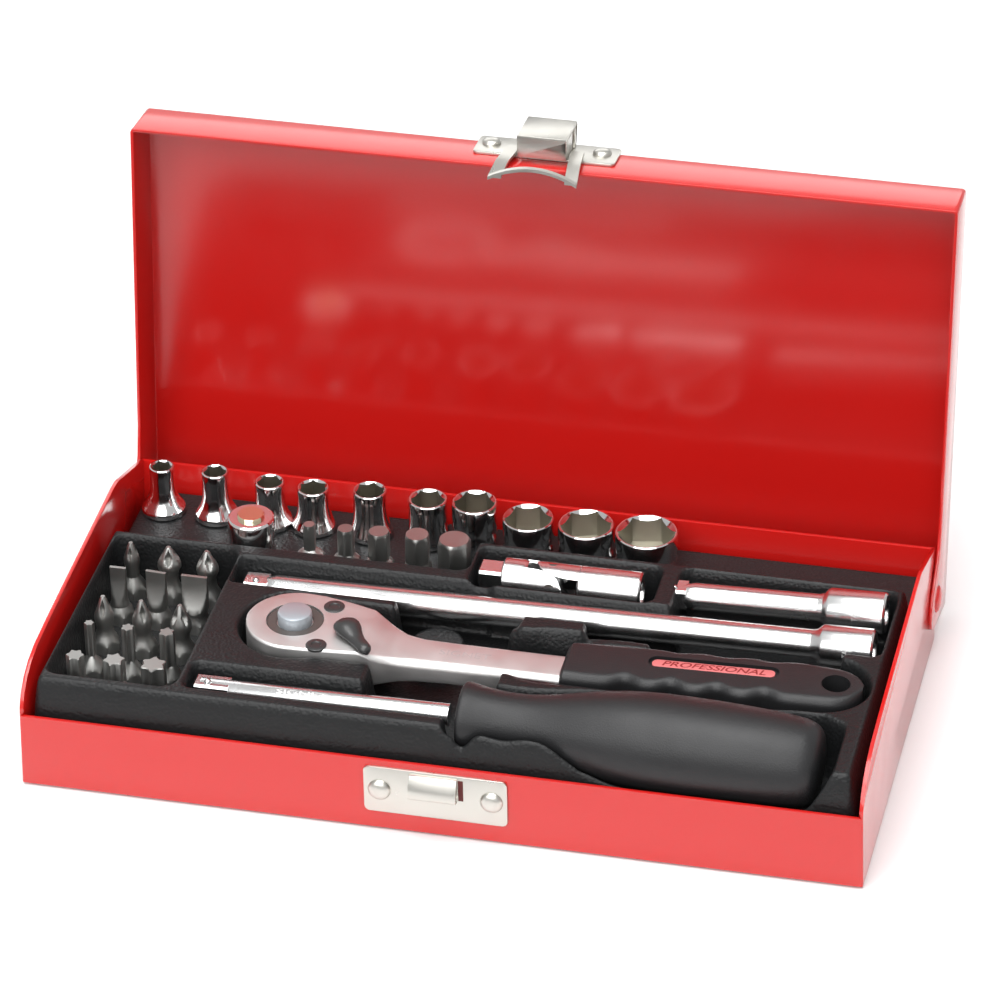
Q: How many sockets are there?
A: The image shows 10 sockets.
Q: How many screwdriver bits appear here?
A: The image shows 20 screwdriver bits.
